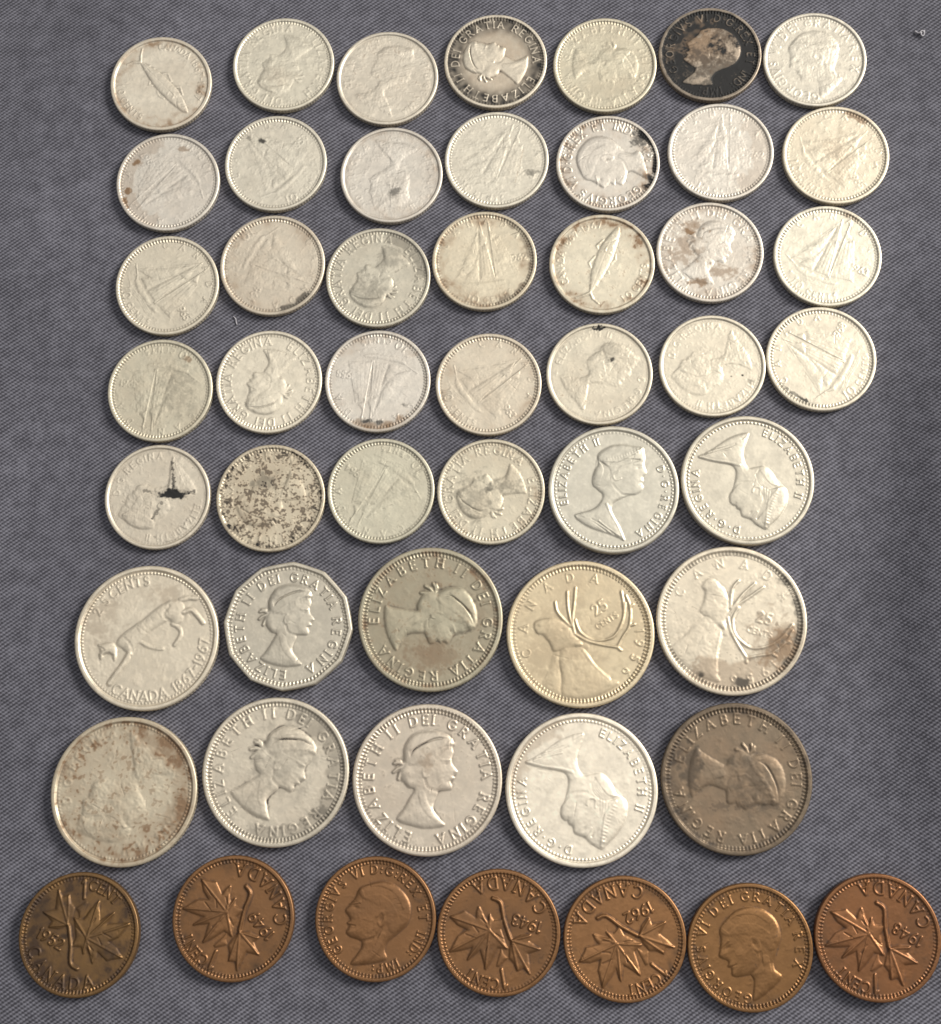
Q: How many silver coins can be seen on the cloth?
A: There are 44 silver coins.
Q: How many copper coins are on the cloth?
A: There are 7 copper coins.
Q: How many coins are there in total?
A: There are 51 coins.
